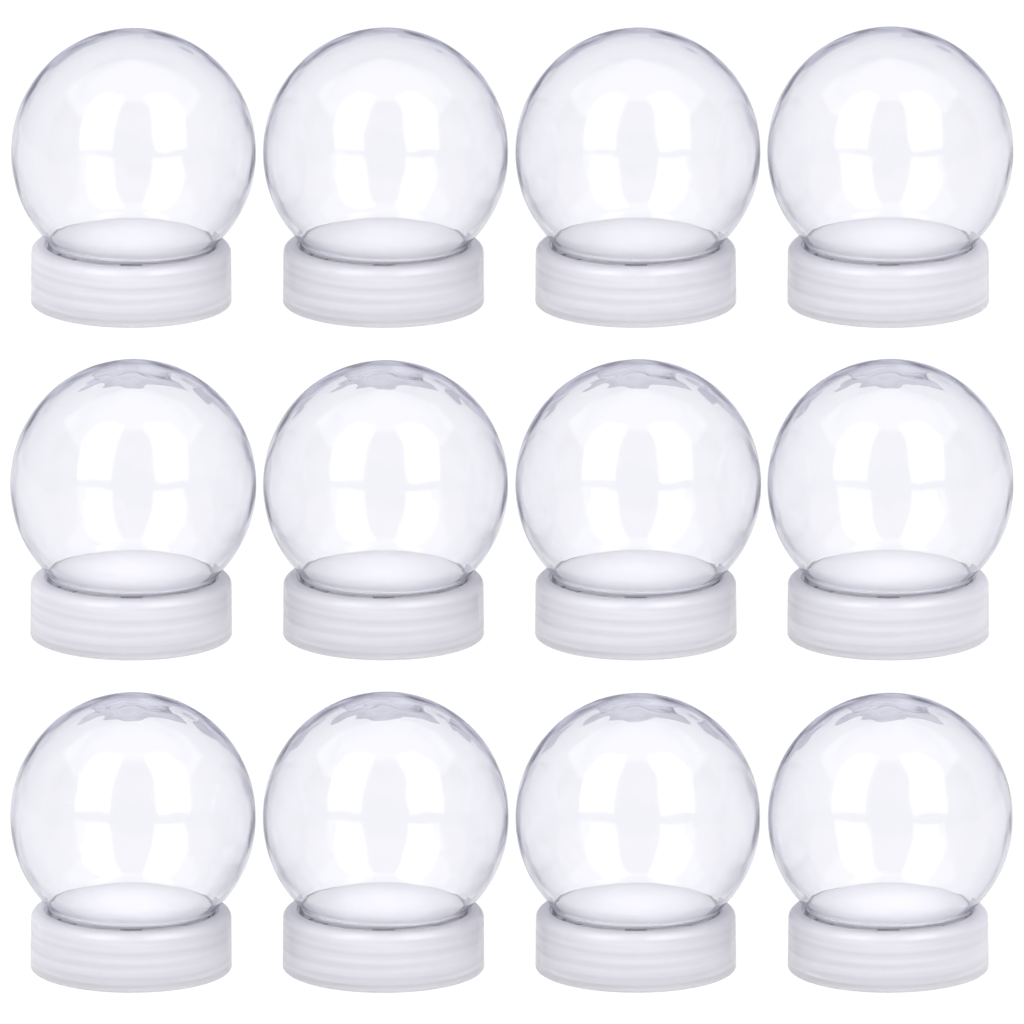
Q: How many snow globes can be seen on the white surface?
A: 12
